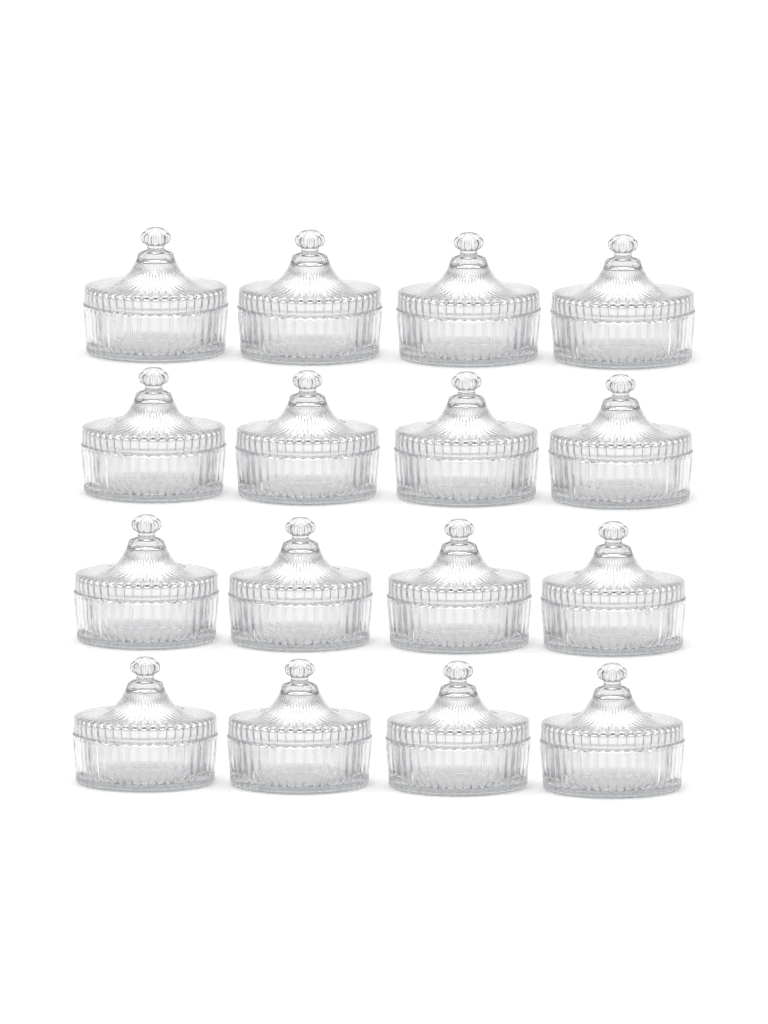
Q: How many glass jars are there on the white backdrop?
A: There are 16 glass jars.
